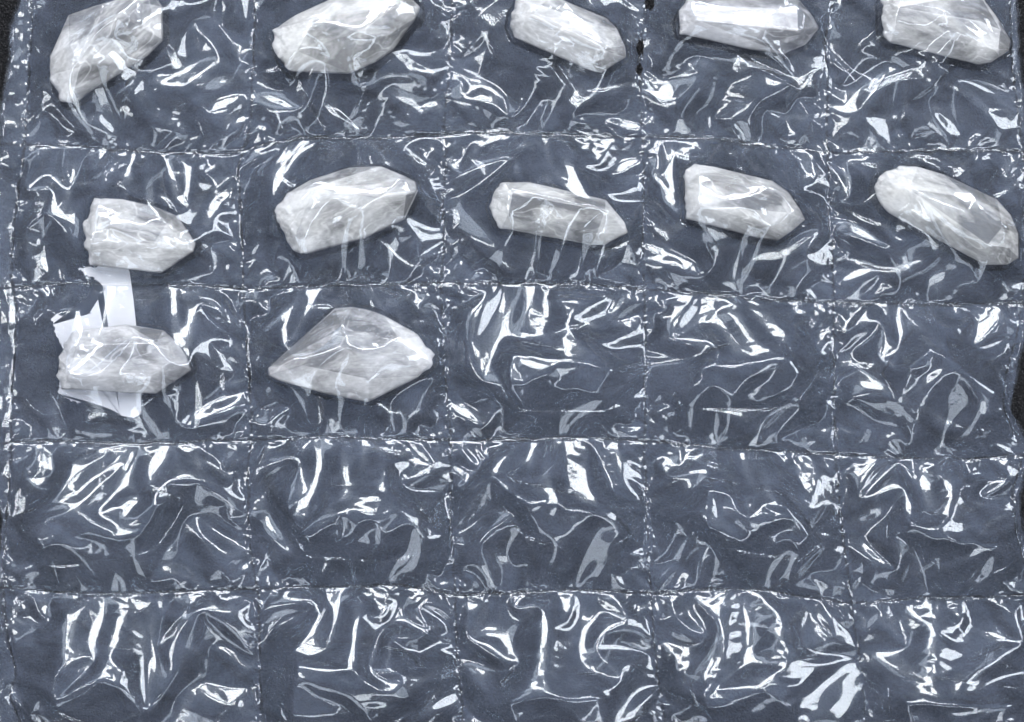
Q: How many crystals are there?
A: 12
